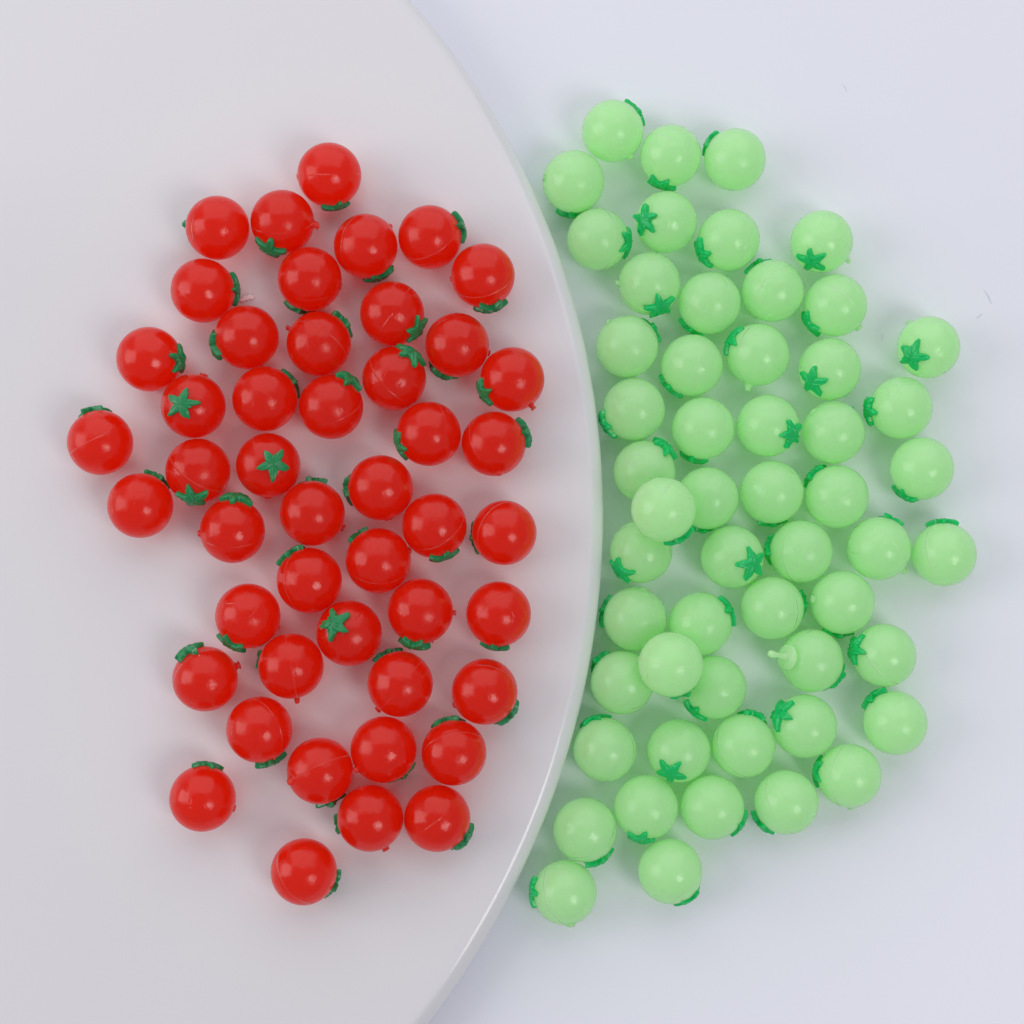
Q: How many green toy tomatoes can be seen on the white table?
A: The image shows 54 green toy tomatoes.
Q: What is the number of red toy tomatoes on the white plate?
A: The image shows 47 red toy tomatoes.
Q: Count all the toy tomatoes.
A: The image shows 101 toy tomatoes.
